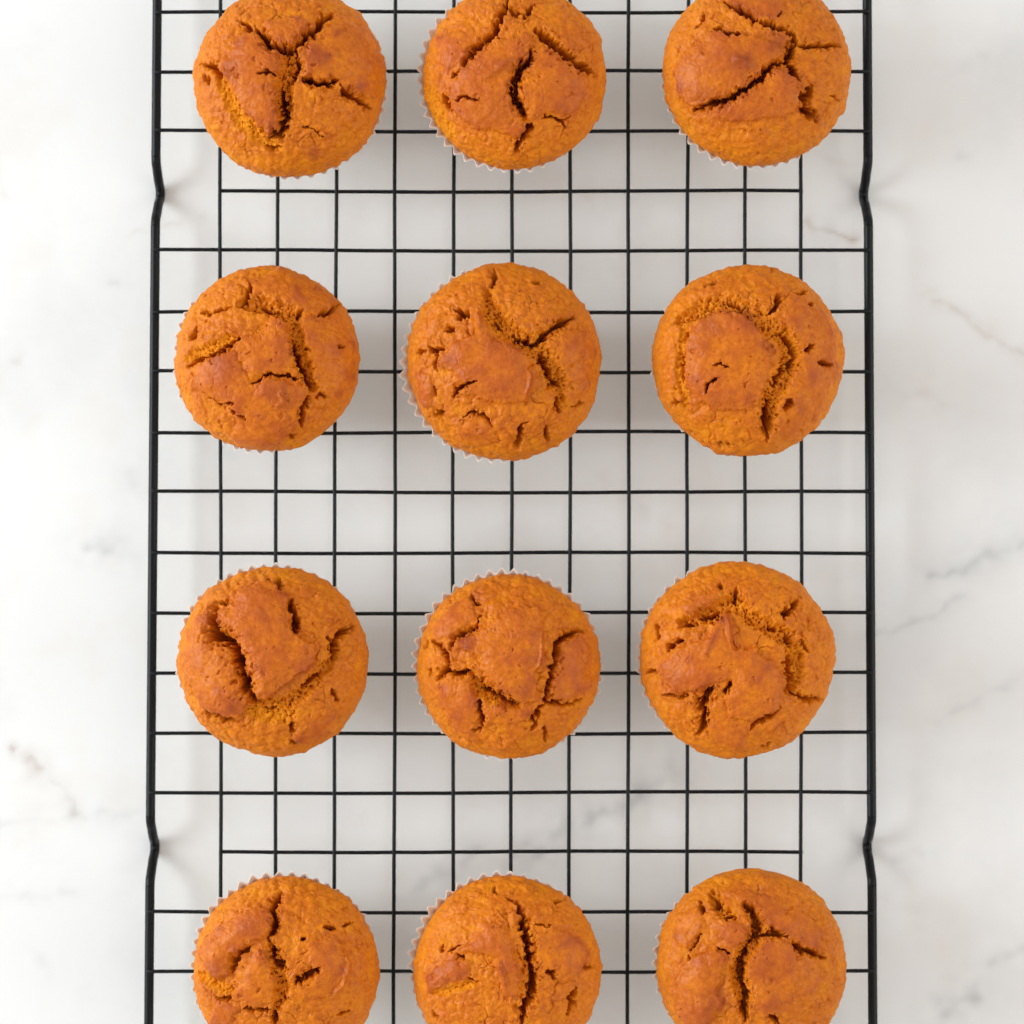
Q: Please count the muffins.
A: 12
